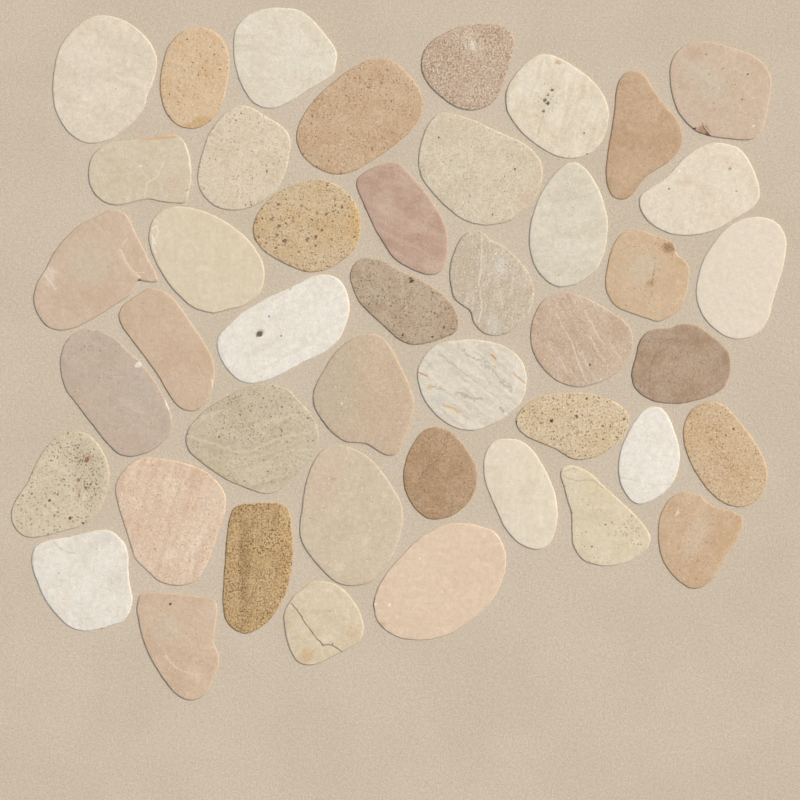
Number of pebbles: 44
